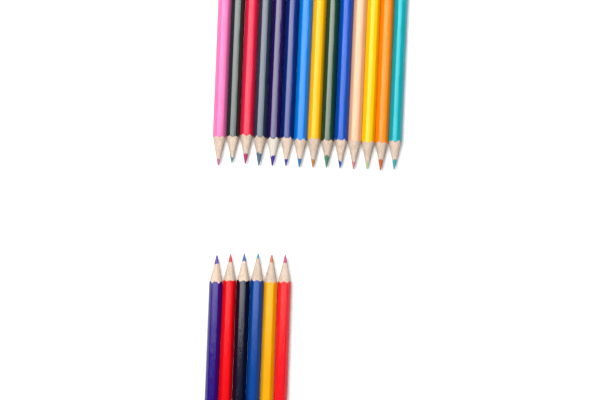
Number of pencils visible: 20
